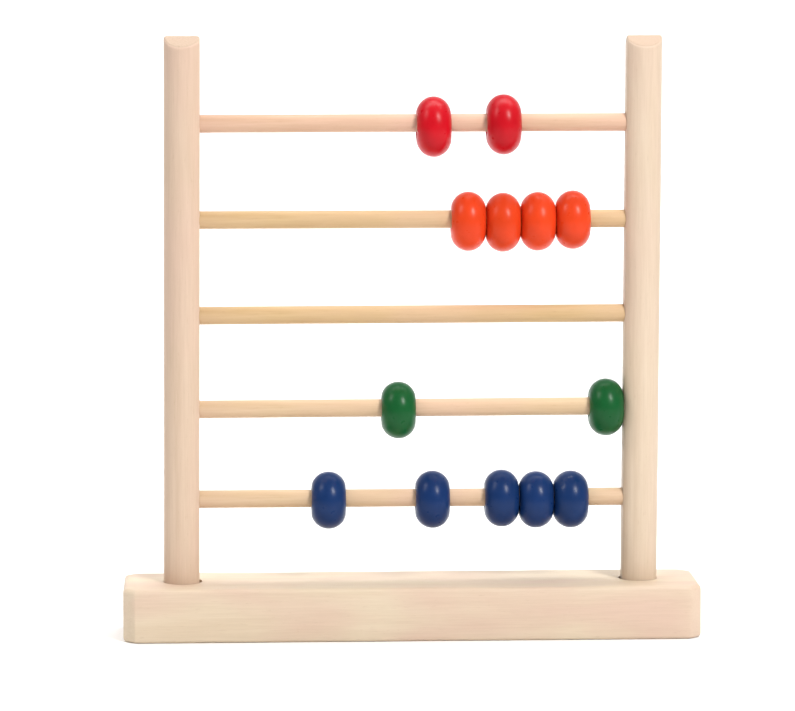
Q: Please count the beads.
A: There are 13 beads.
